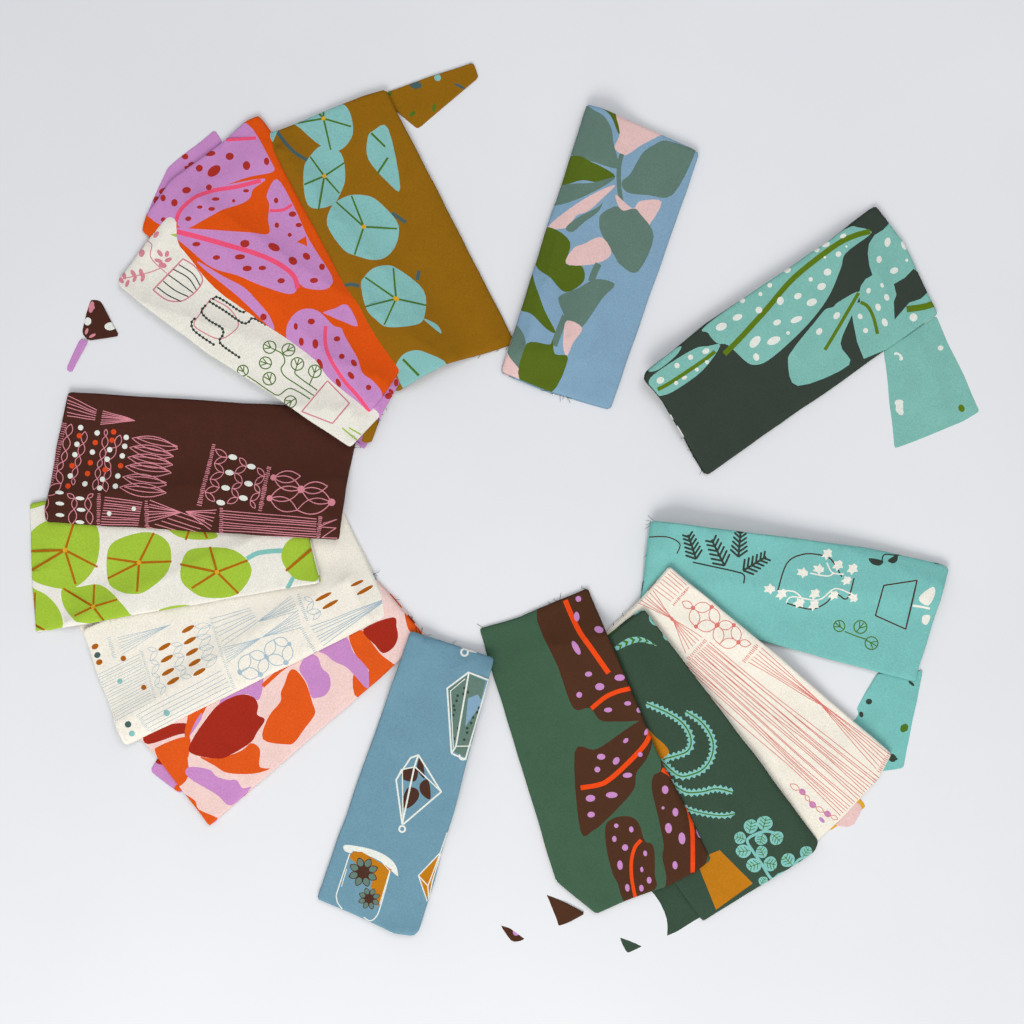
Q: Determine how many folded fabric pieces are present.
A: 14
